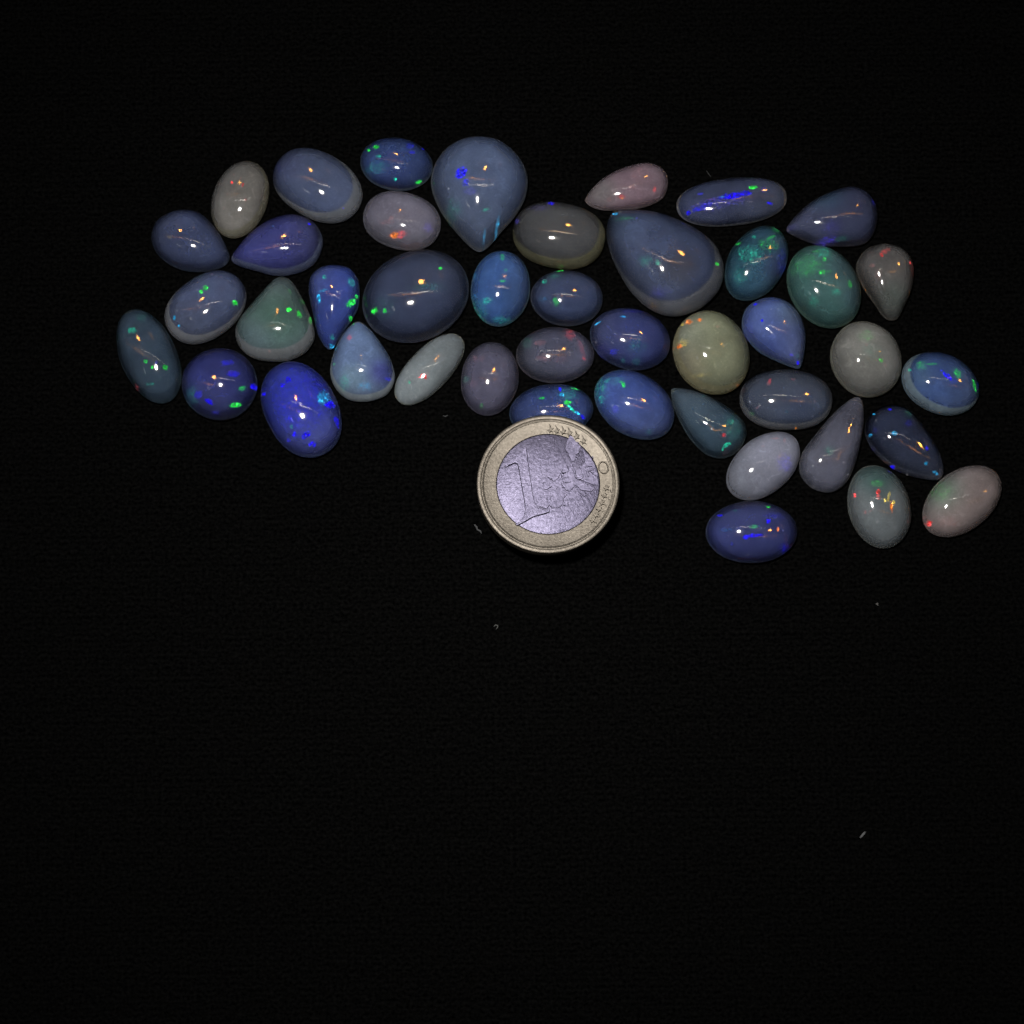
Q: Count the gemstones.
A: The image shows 43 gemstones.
